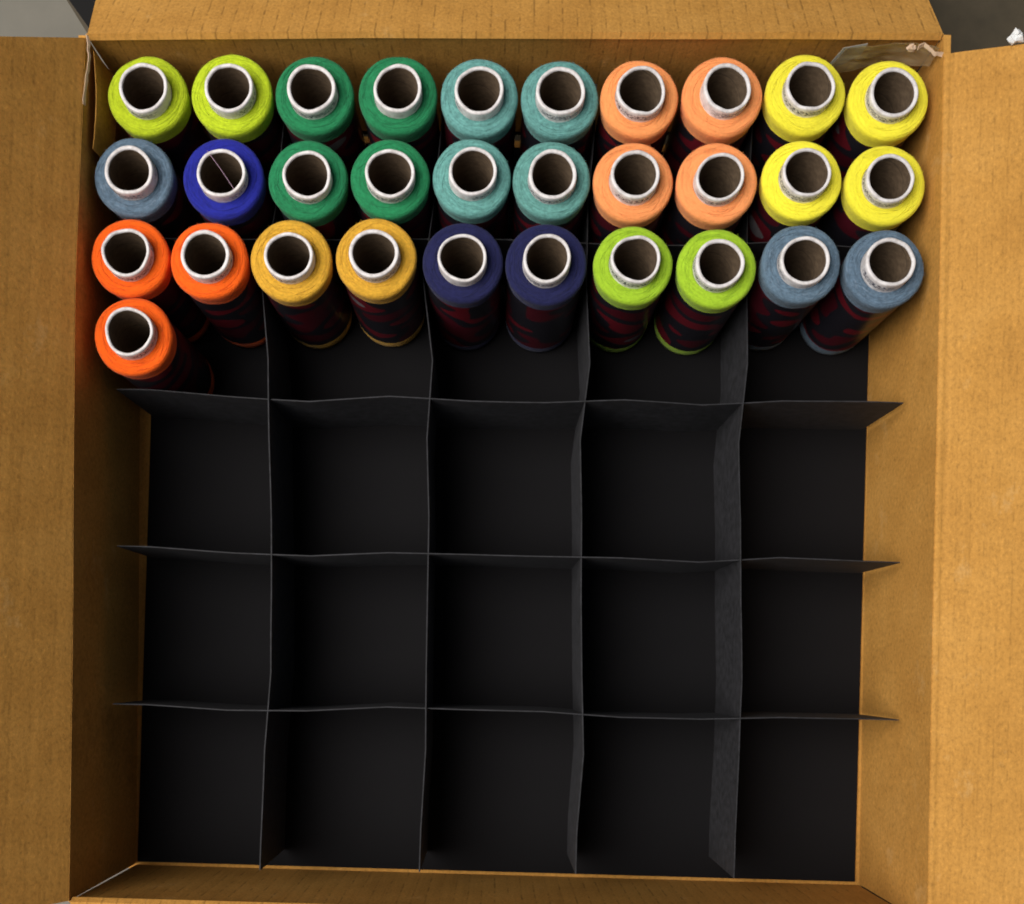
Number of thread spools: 31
